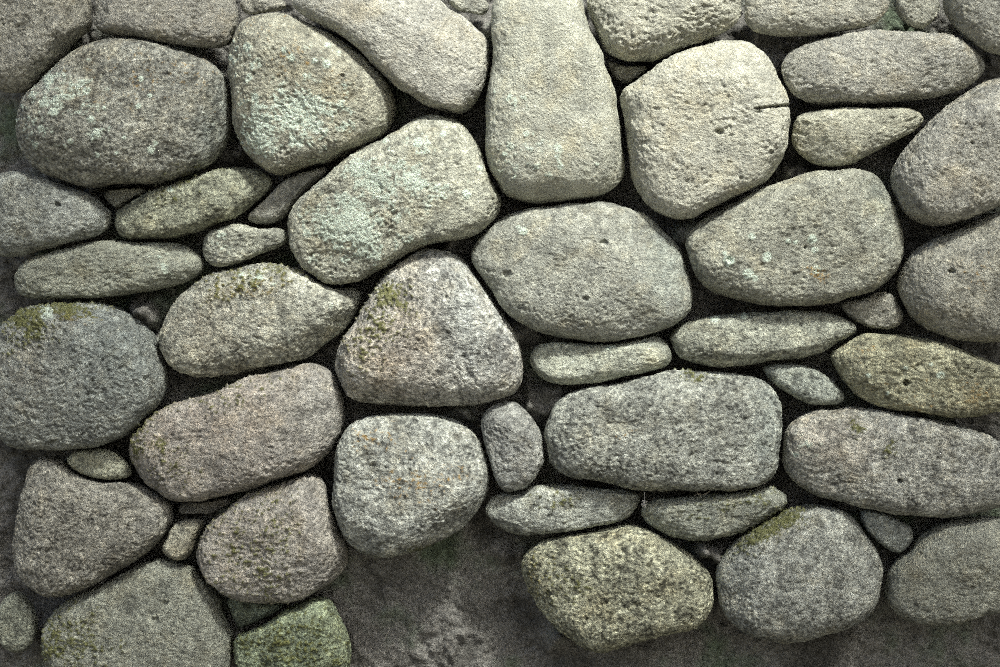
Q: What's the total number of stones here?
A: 55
